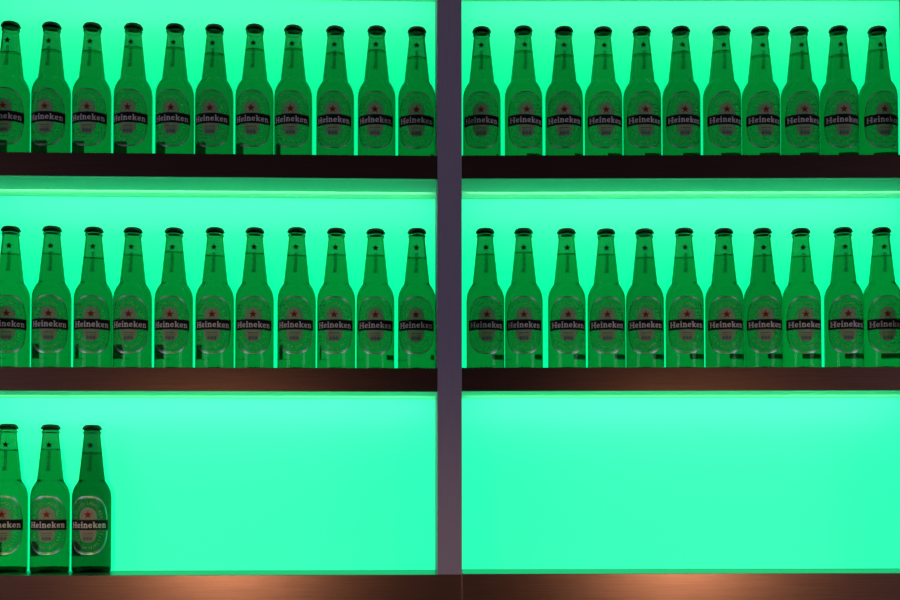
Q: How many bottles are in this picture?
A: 47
